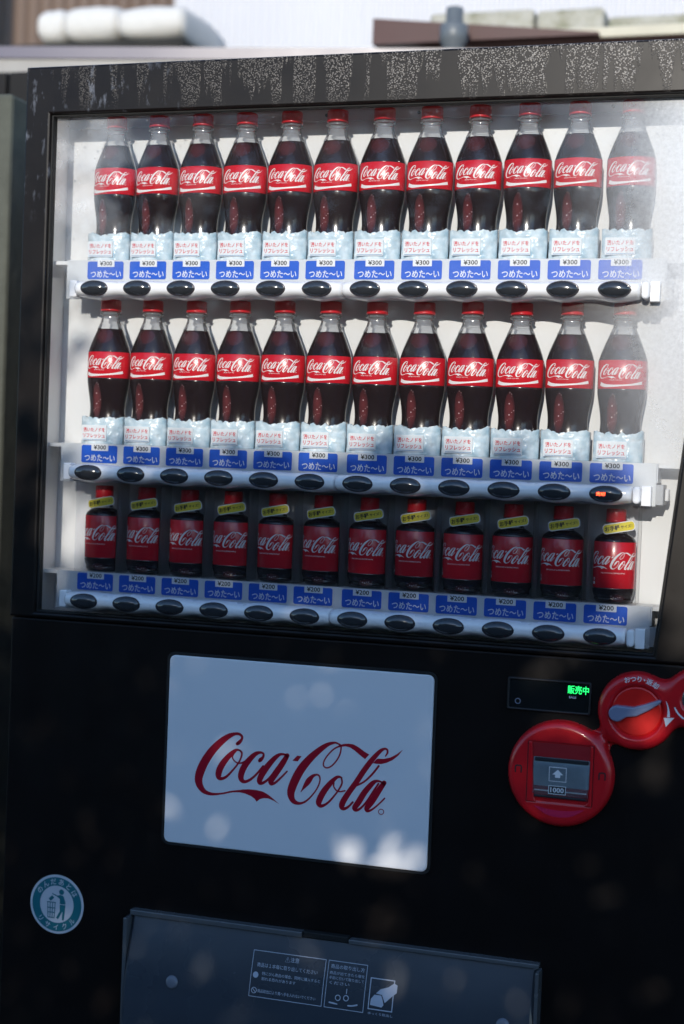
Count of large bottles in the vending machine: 24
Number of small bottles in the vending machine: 12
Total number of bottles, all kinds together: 36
